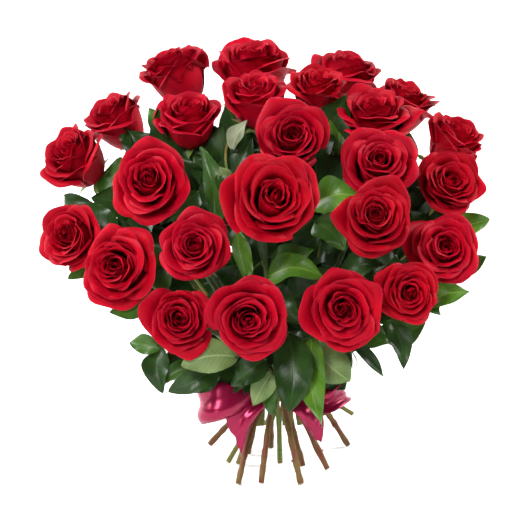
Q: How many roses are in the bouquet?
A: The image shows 25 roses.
